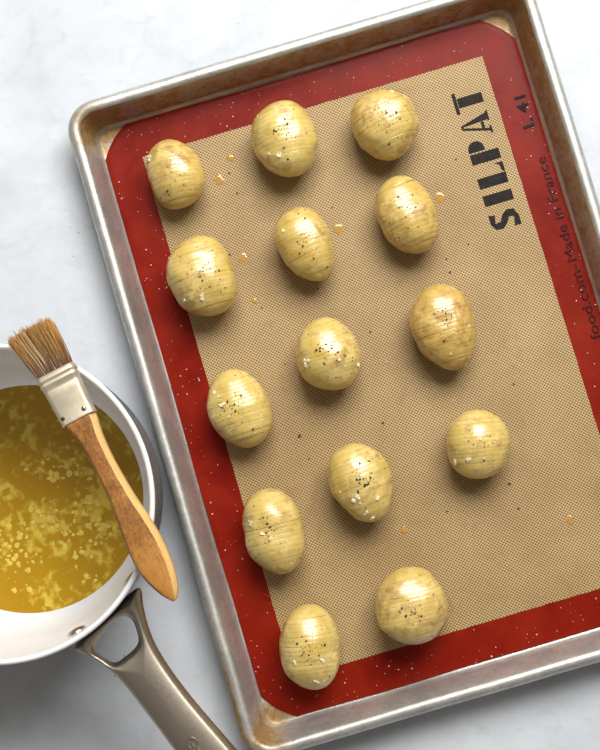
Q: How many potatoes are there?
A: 14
